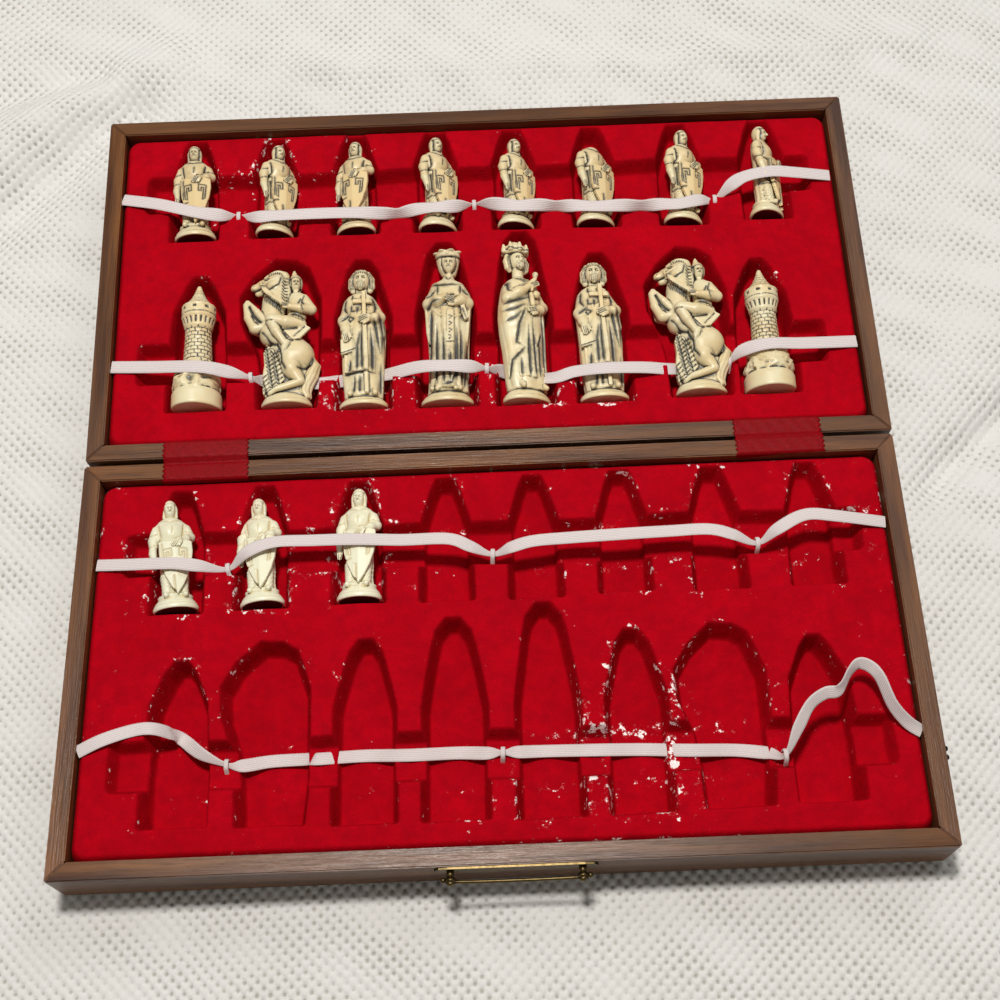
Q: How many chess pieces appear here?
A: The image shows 19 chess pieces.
